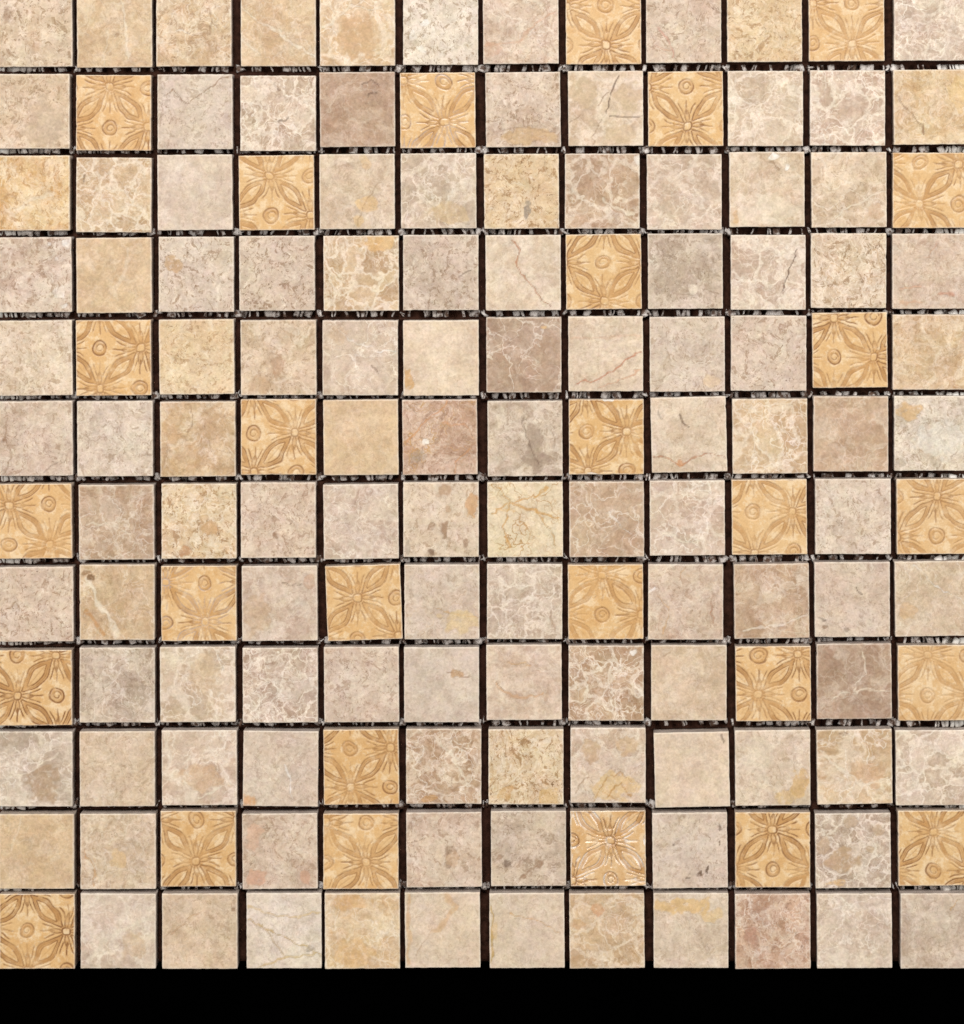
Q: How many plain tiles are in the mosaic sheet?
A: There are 116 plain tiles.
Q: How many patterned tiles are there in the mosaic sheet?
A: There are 28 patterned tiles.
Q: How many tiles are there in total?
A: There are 144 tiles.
